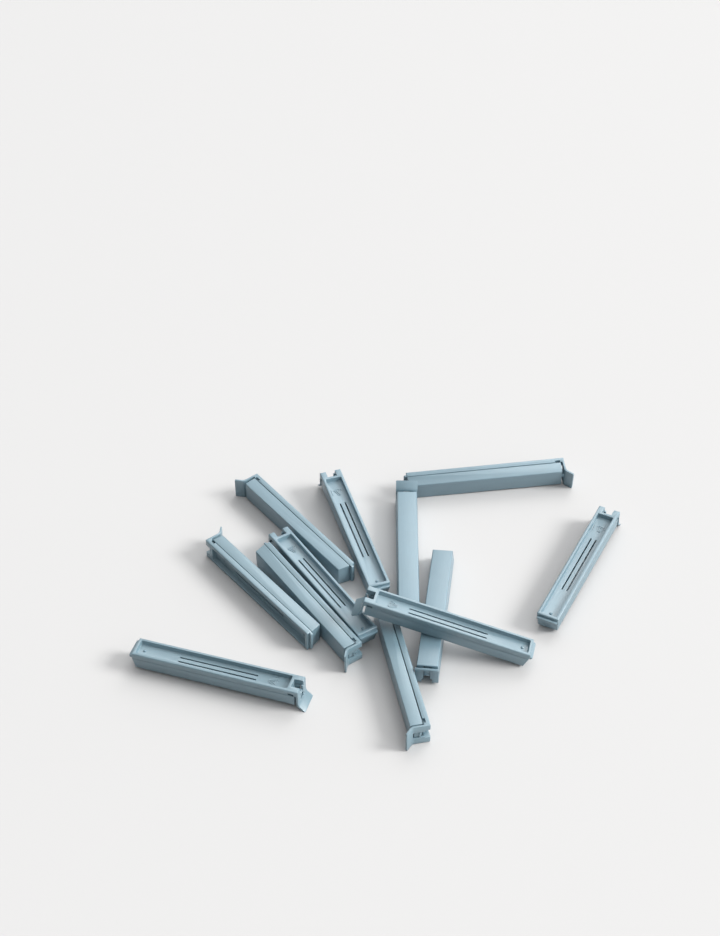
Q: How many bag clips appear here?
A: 12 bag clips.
